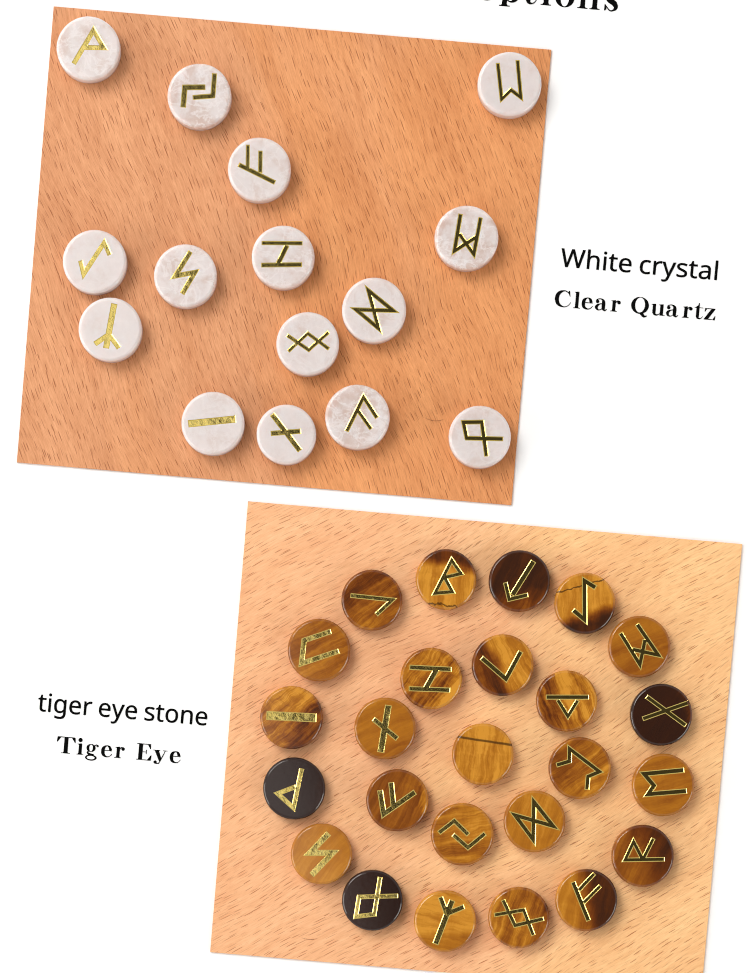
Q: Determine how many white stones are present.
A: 15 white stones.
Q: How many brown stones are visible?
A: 25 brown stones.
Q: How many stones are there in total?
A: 40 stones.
